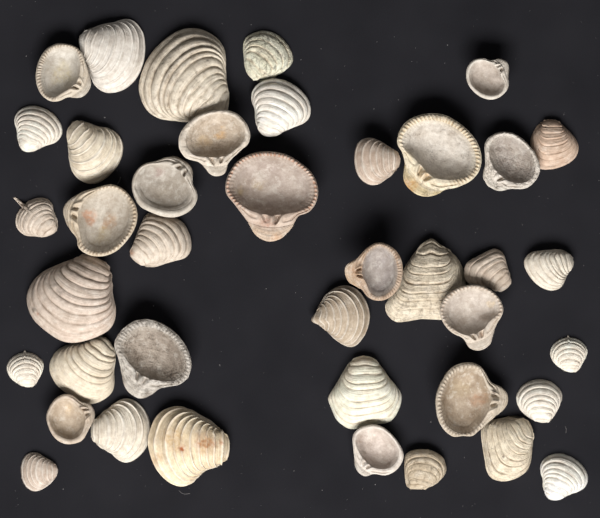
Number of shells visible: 40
